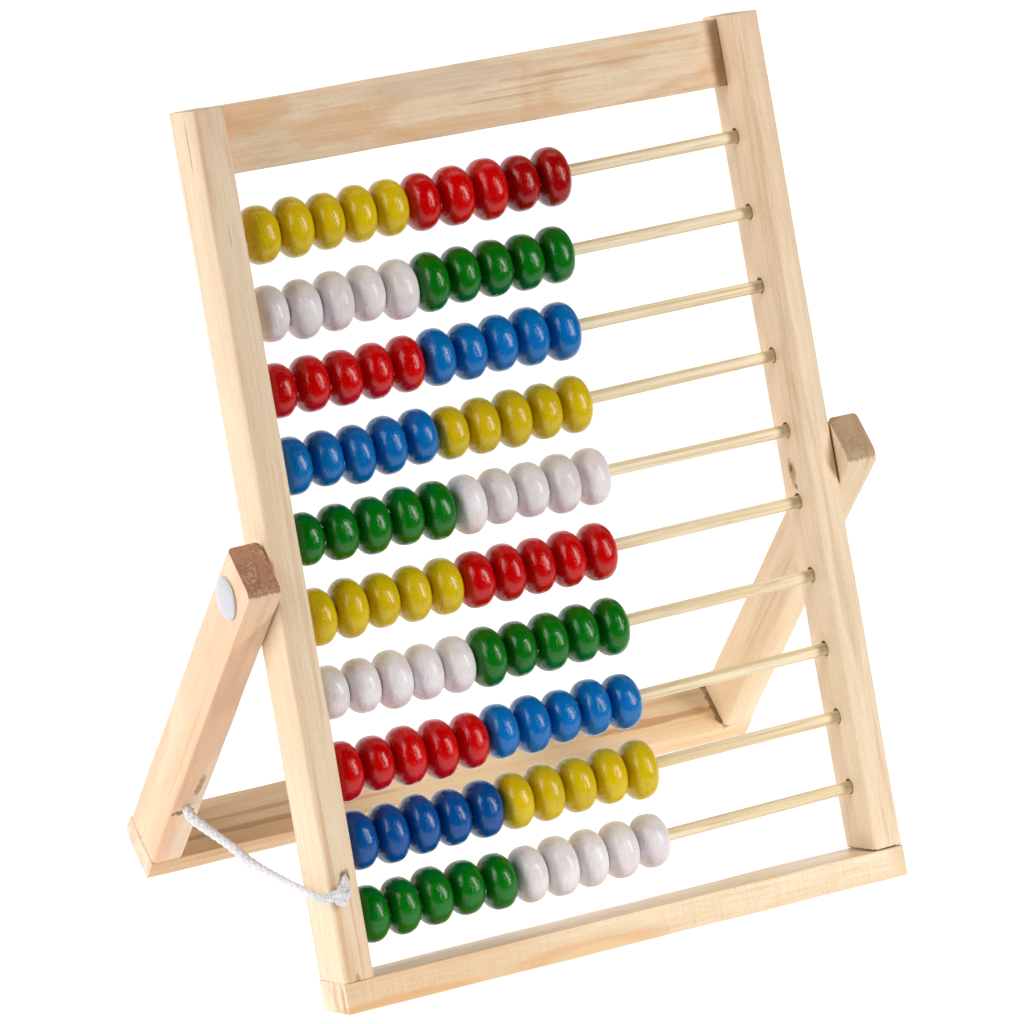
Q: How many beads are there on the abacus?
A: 100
